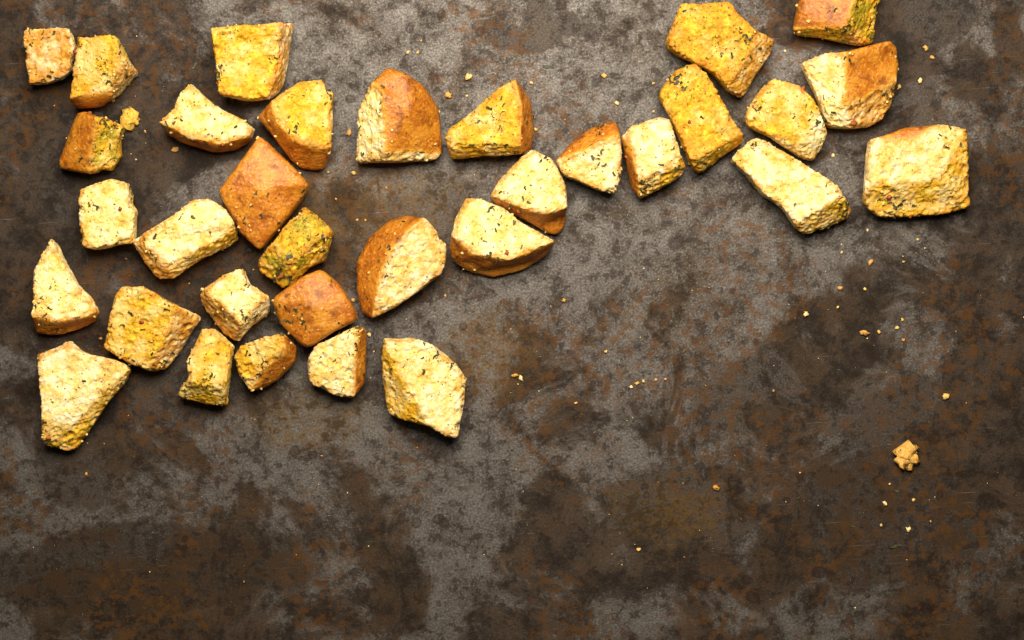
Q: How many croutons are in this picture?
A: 33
